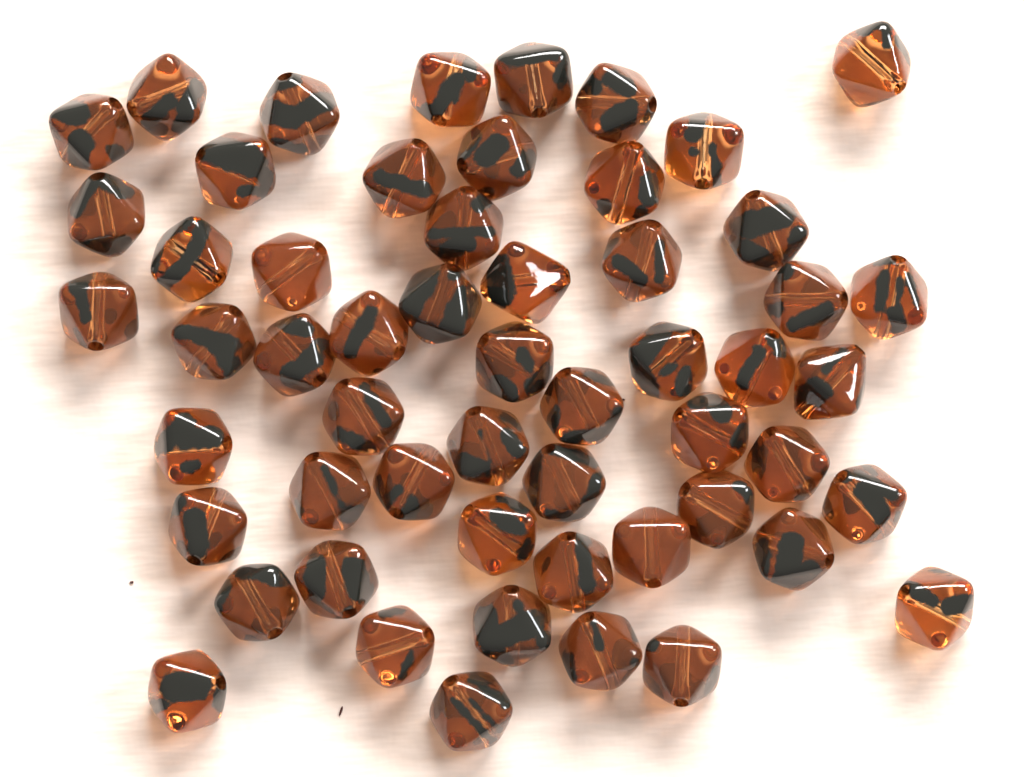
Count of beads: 55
